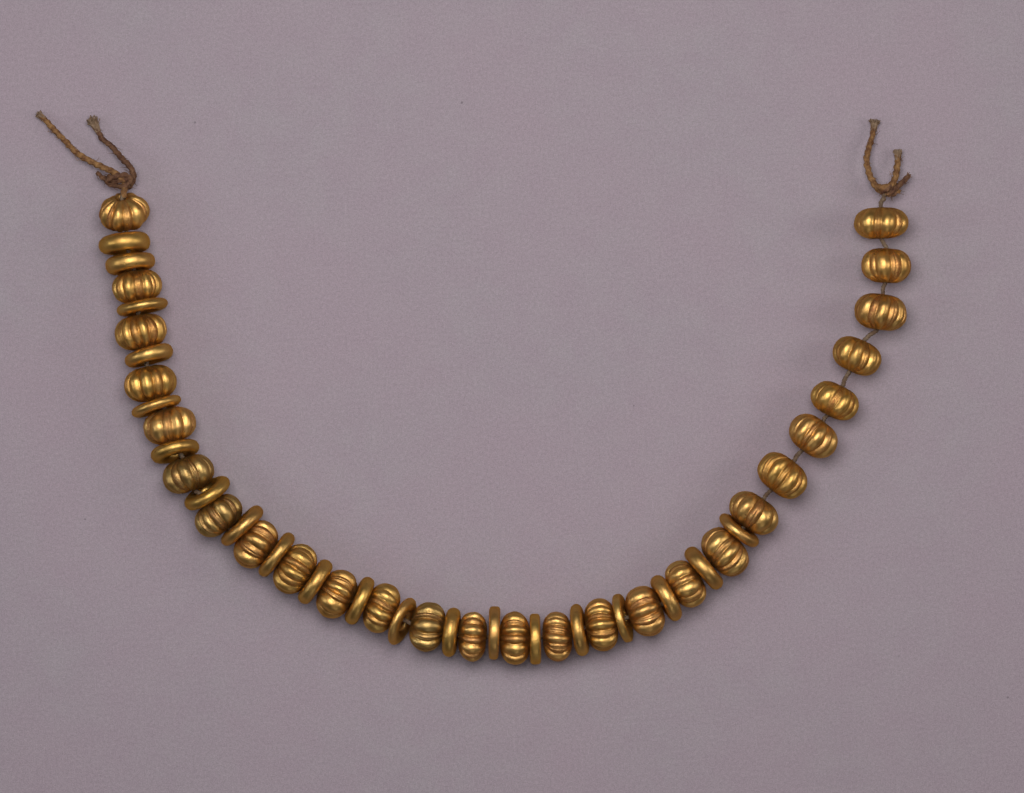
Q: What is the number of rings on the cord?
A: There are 20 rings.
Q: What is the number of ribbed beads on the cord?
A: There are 27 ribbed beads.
